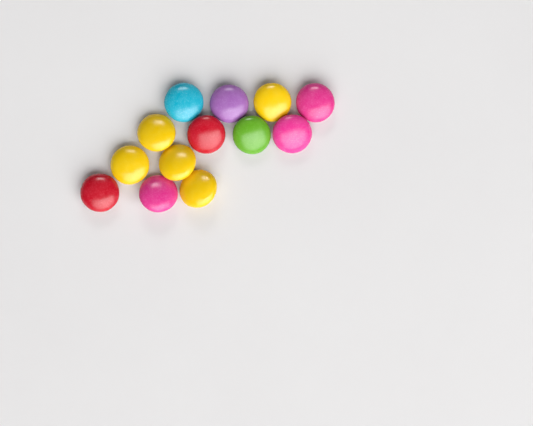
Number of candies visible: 13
